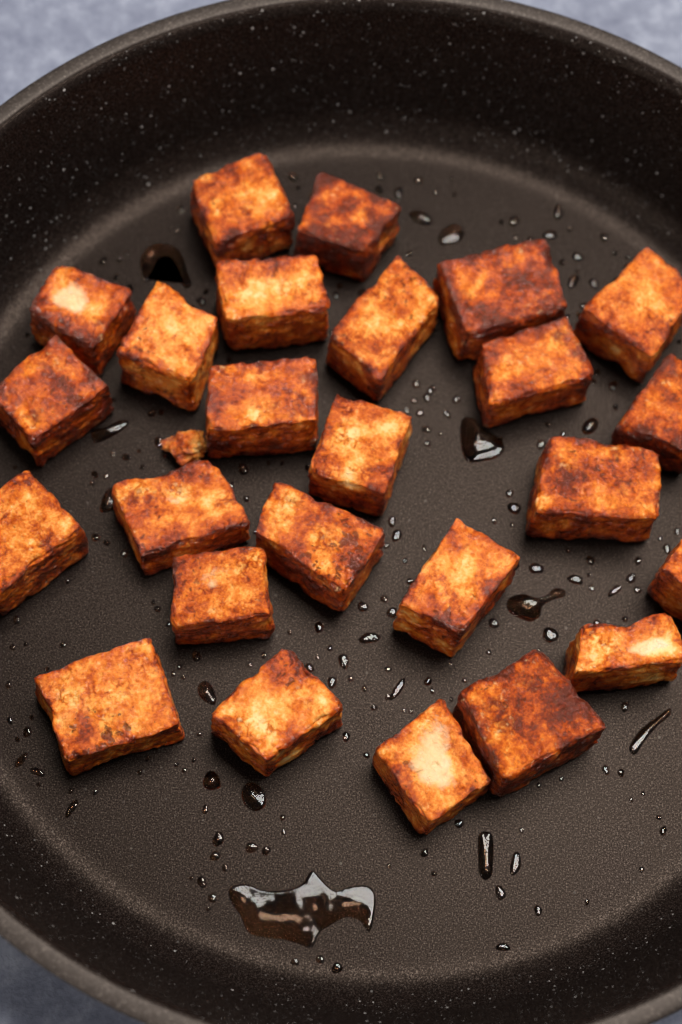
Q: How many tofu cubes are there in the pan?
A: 25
